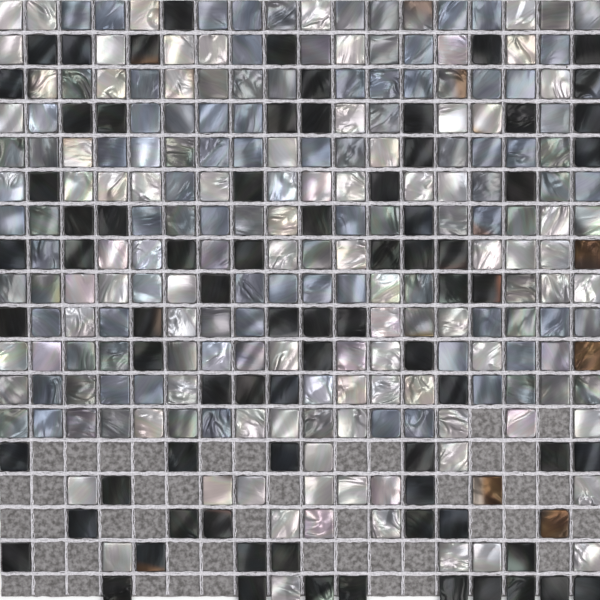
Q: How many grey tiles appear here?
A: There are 106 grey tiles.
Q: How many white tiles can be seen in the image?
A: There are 92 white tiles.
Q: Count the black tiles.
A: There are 76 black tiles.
